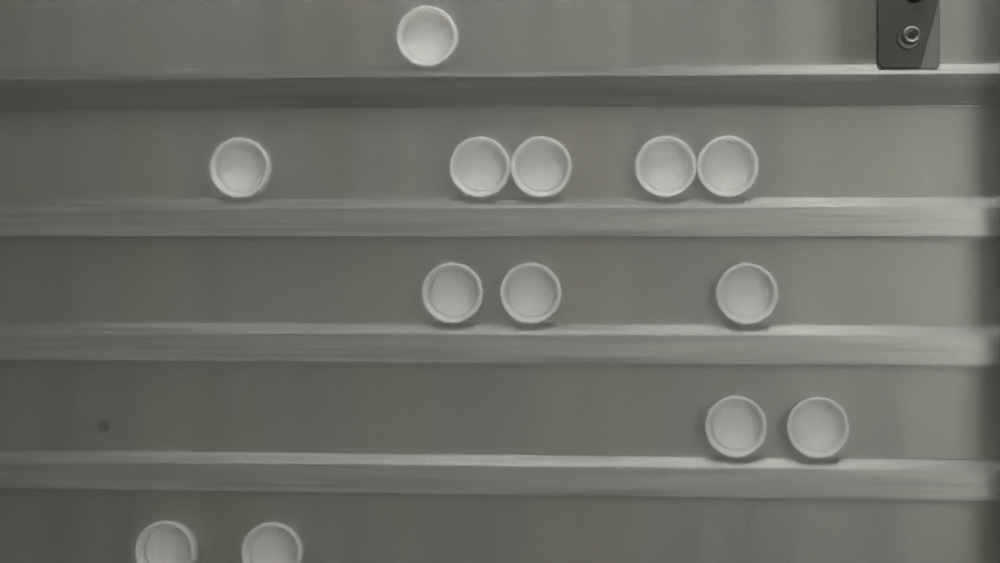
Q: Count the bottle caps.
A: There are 13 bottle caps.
